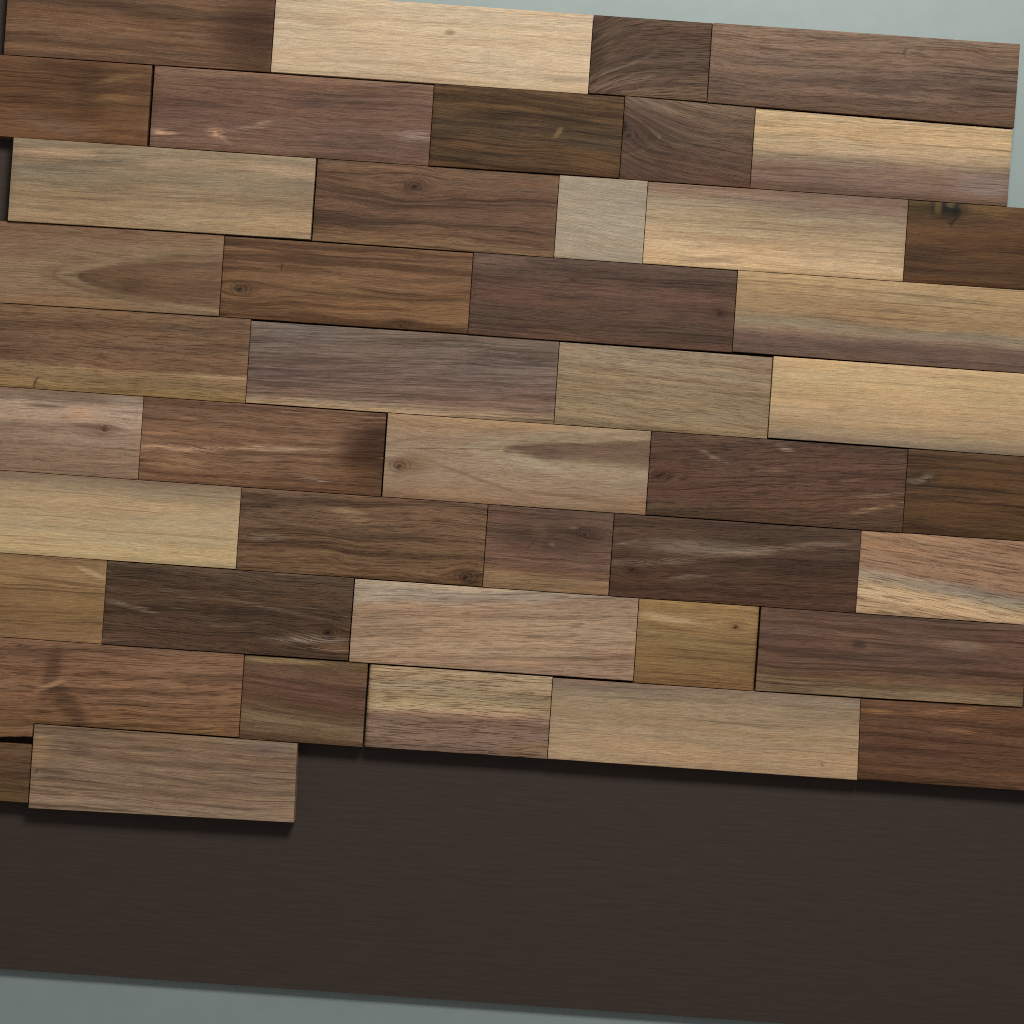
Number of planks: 44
